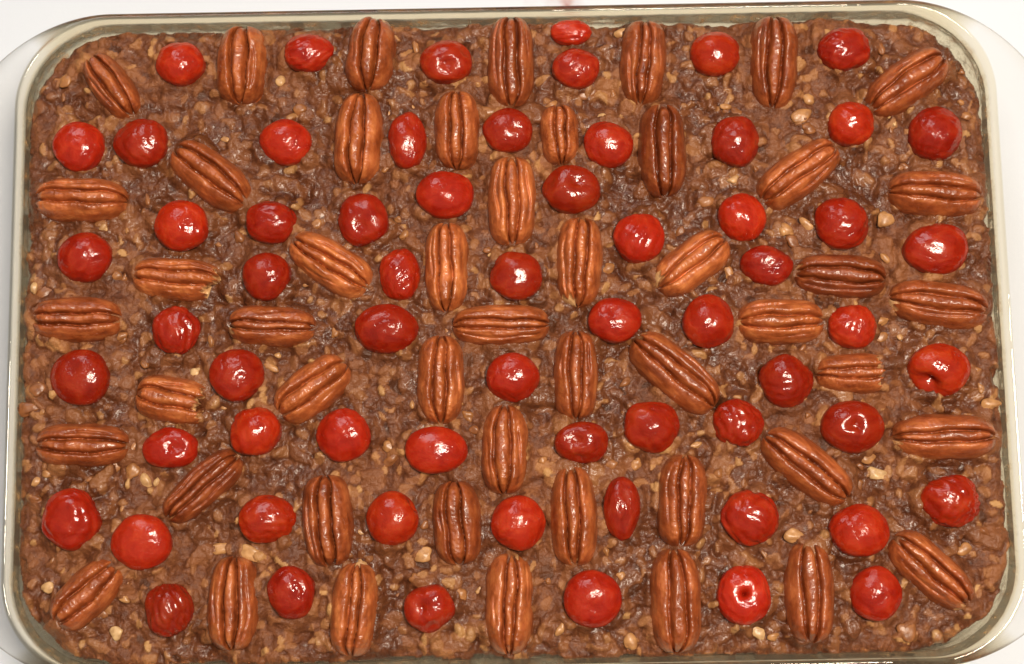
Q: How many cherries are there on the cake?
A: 63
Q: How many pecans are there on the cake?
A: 49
